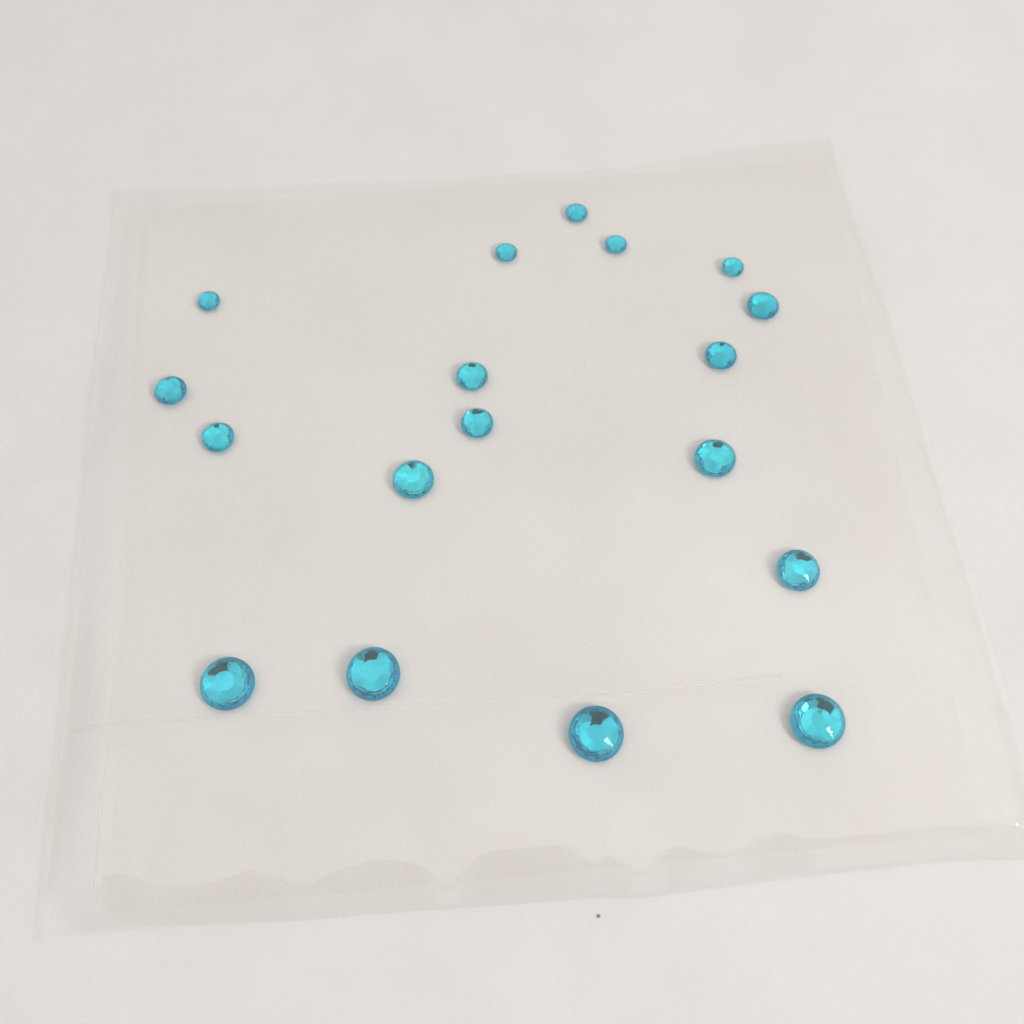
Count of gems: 18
